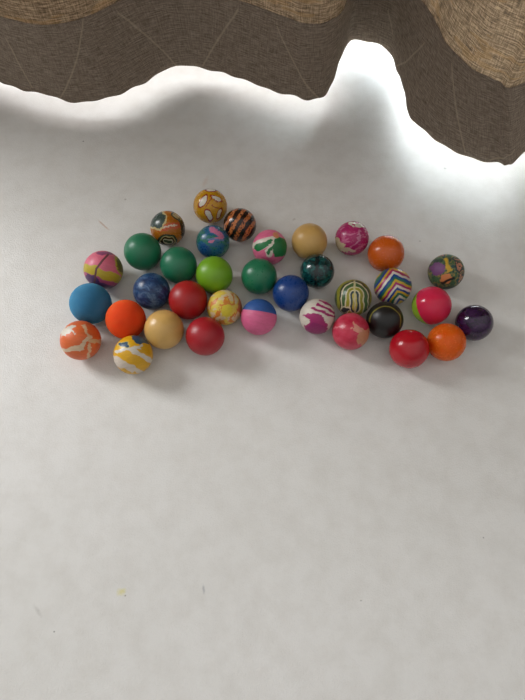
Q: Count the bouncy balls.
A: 35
